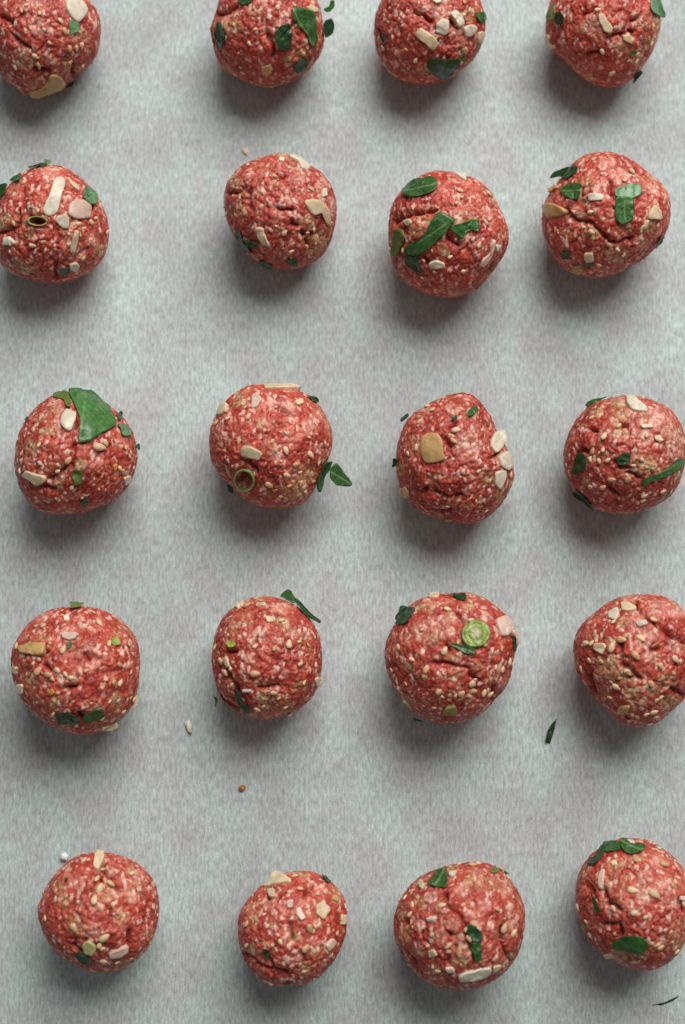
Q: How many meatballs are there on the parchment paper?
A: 20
